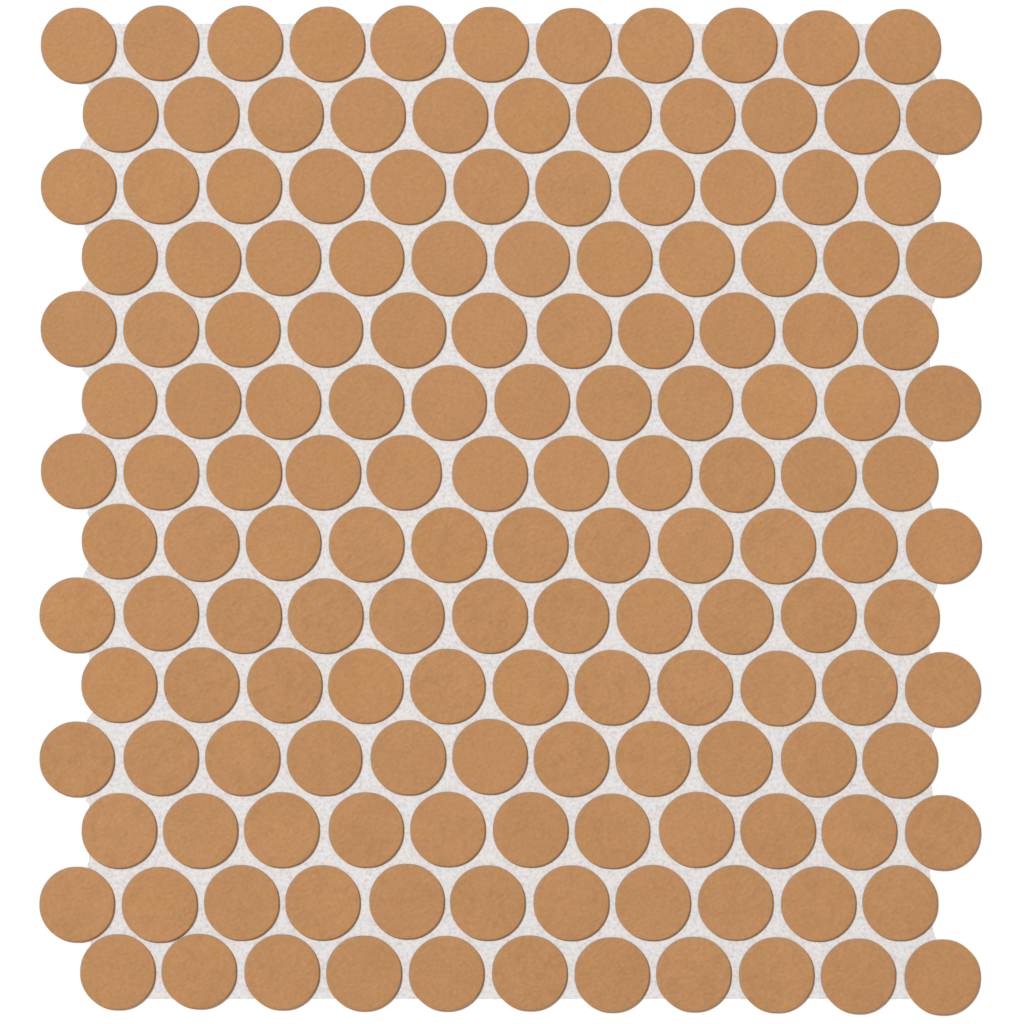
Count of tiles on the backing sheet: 154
